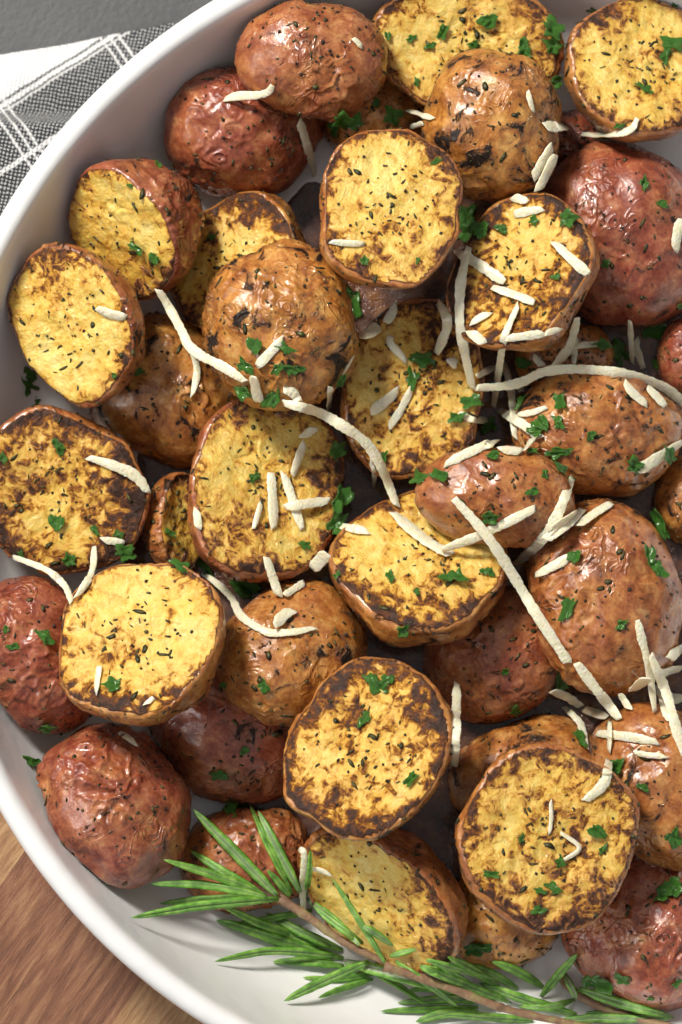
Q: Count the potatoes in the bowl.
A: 40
